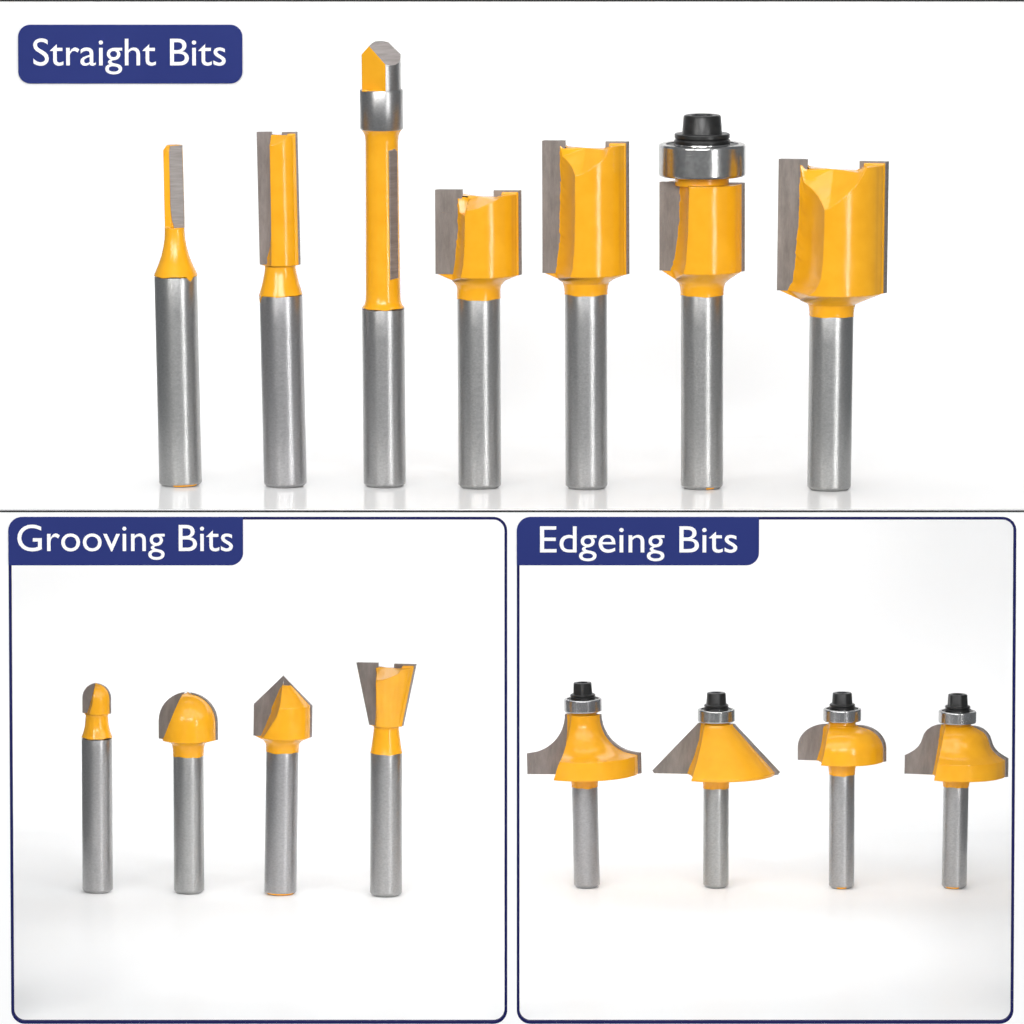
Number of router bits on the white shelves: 15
